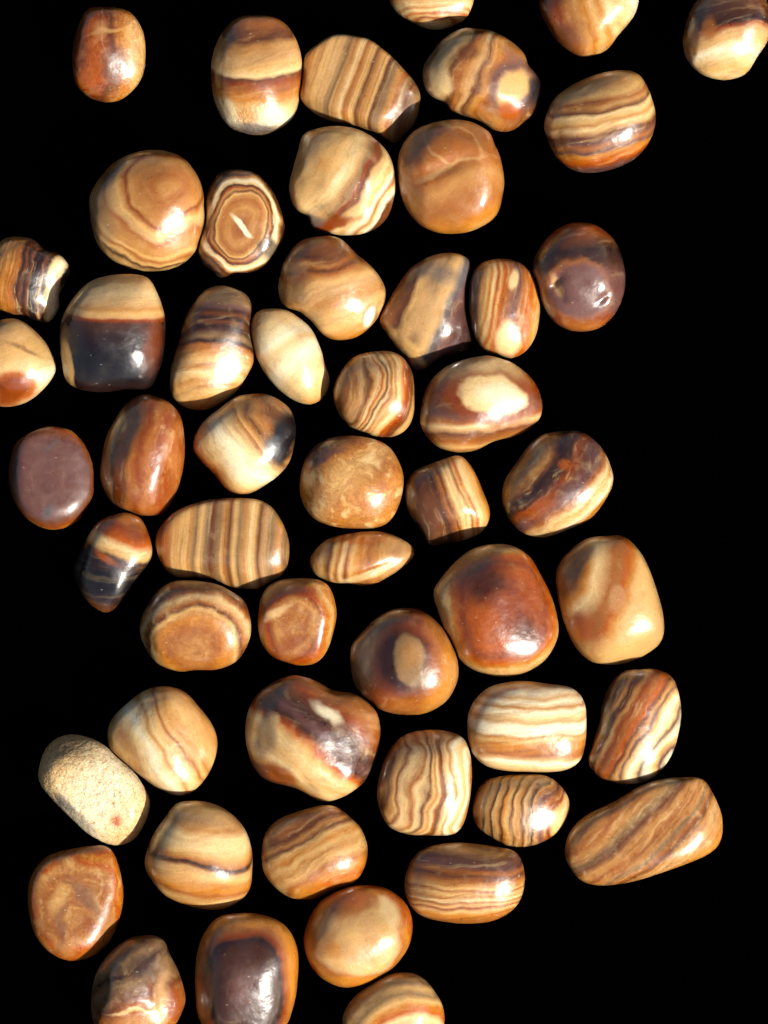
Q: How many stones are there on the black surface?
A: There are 53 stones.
